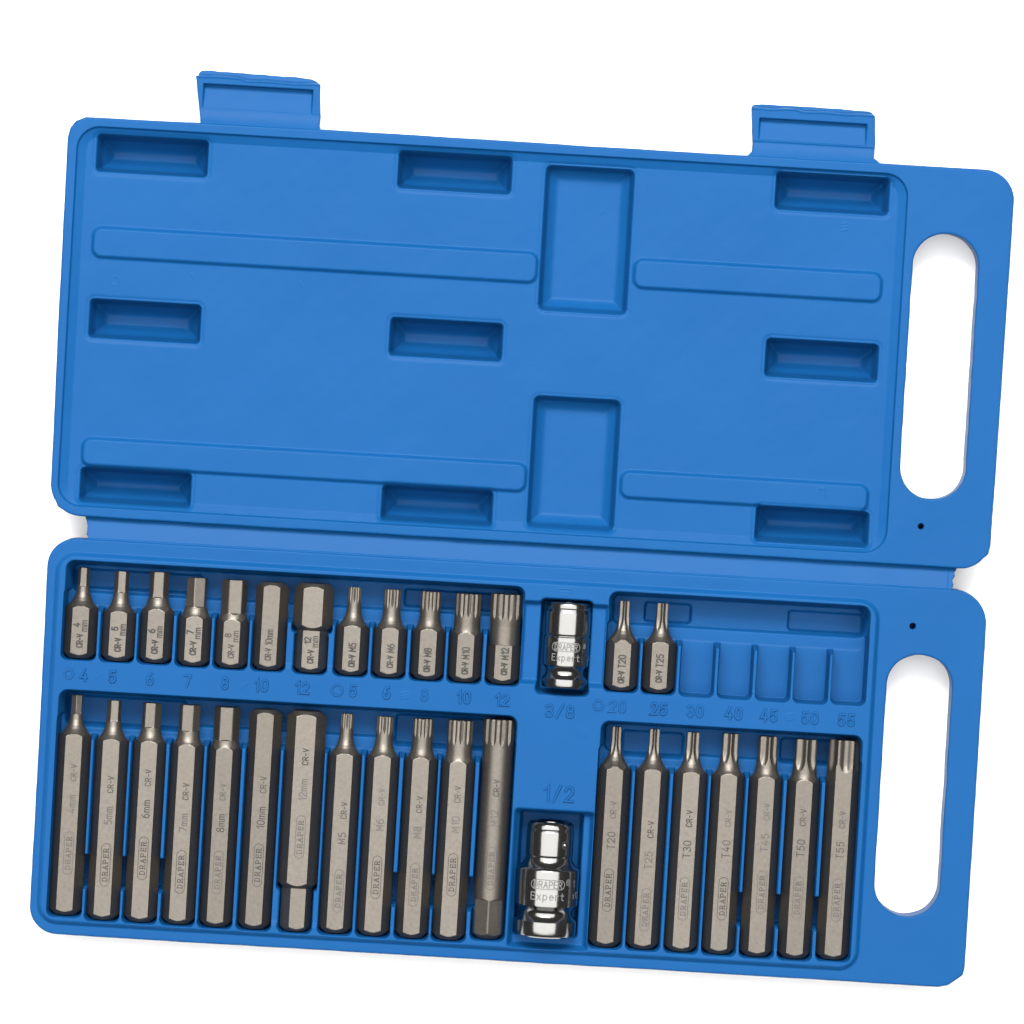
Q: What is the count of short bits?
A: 14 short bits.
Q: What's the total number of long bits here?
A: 19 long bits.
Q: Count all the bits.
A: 33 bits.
